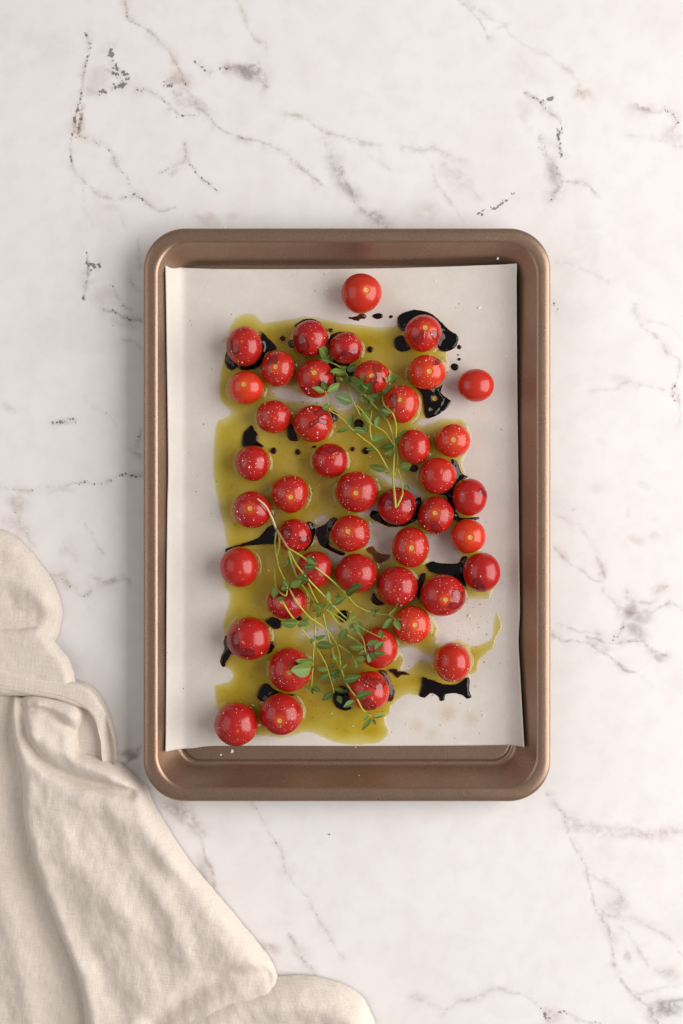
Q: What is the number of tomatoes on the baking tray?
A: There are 44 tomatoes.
